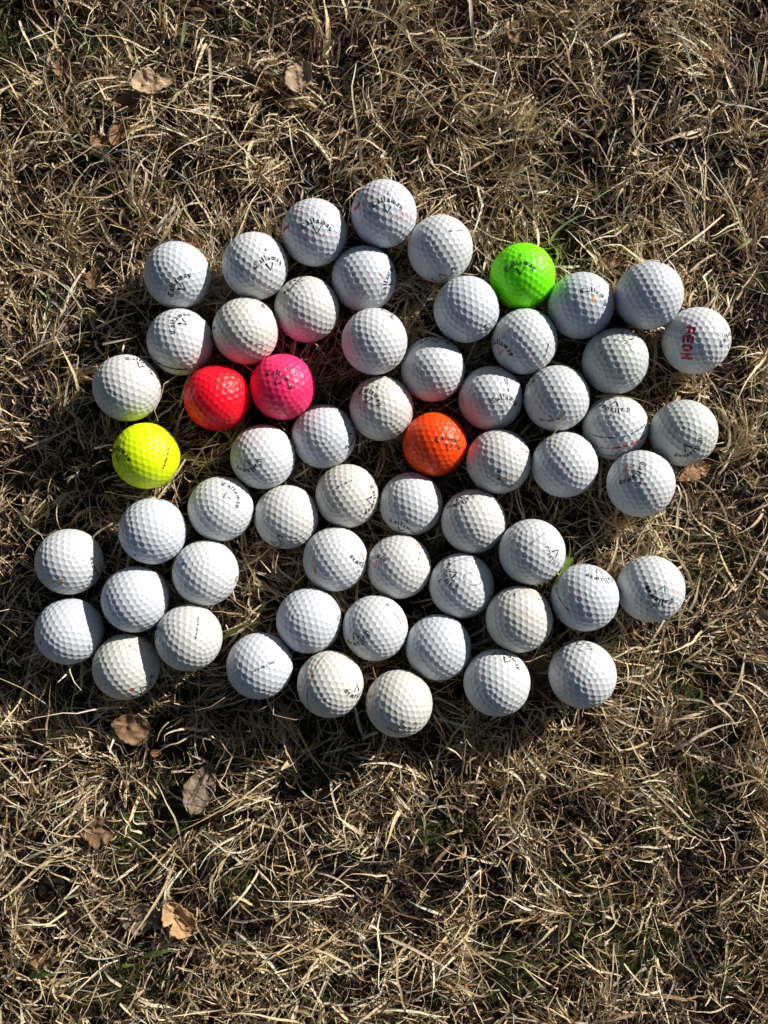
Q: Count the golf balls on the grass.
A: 60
